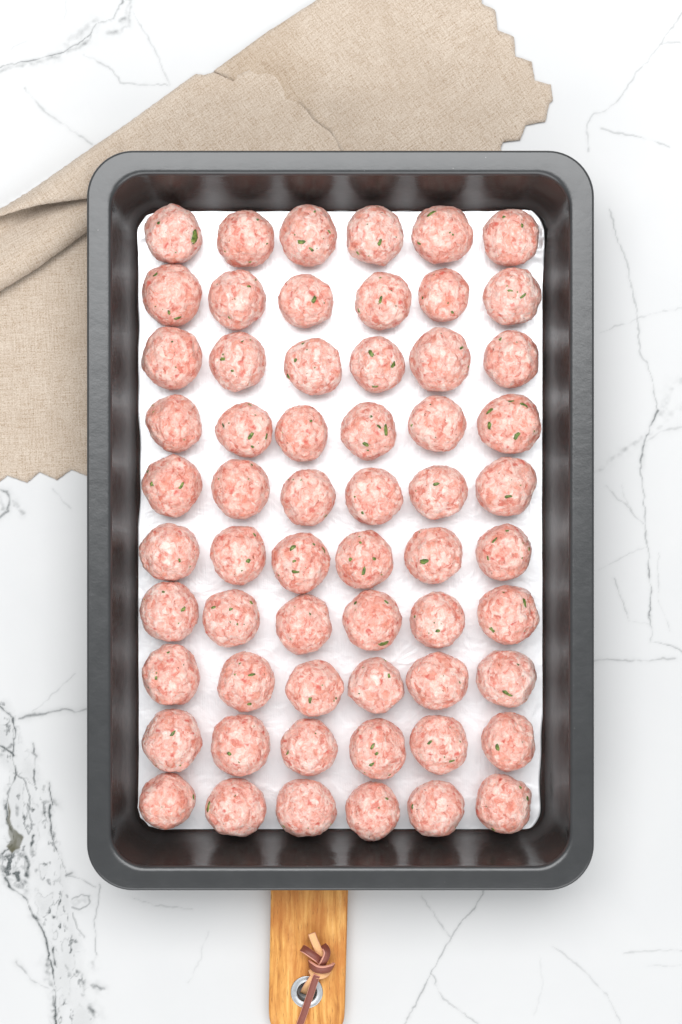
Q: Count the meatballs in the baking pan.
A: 60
